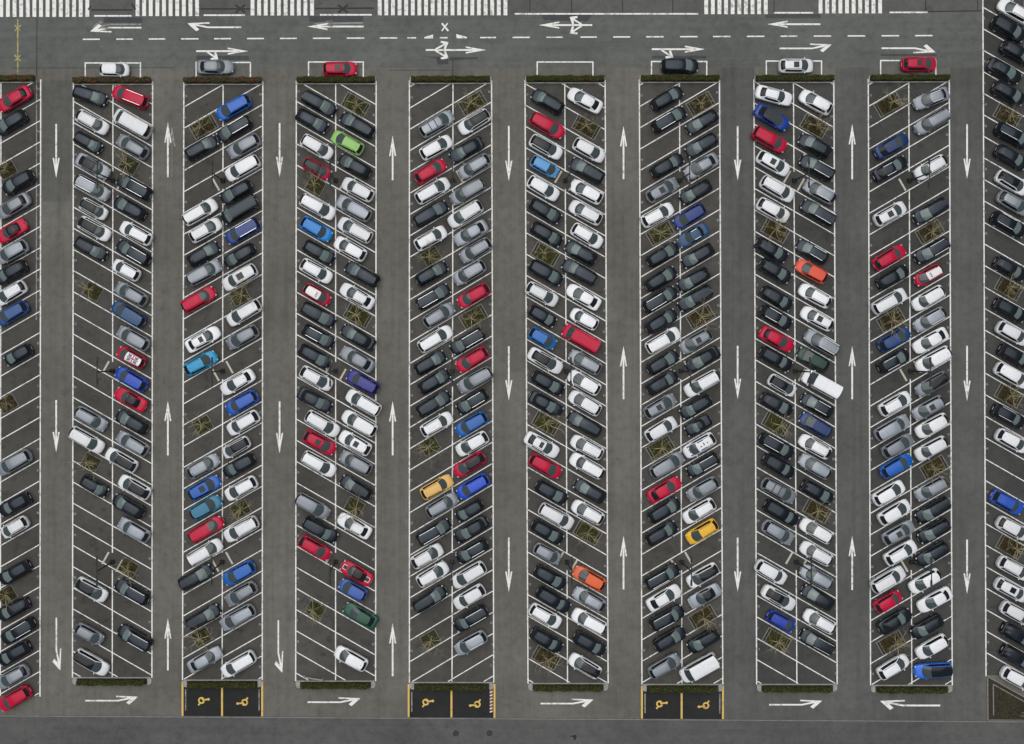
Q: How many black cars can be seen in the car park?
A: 141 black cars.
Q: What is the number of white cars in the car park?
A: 127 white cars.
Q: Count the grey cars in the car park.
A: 62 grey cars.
